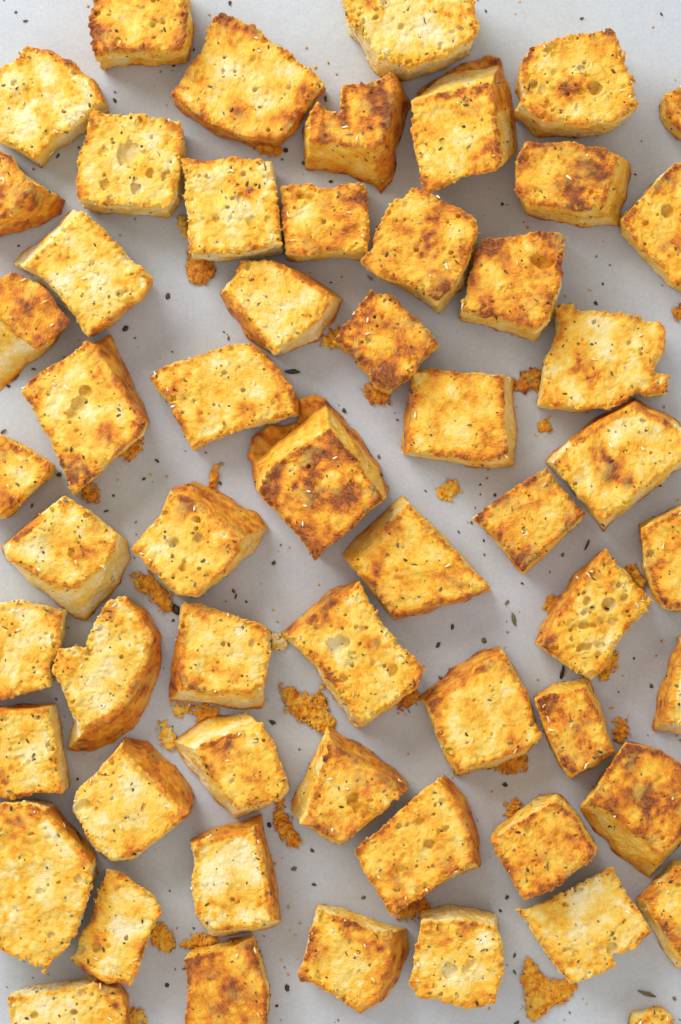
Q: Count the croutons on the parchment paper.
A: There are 57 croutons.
